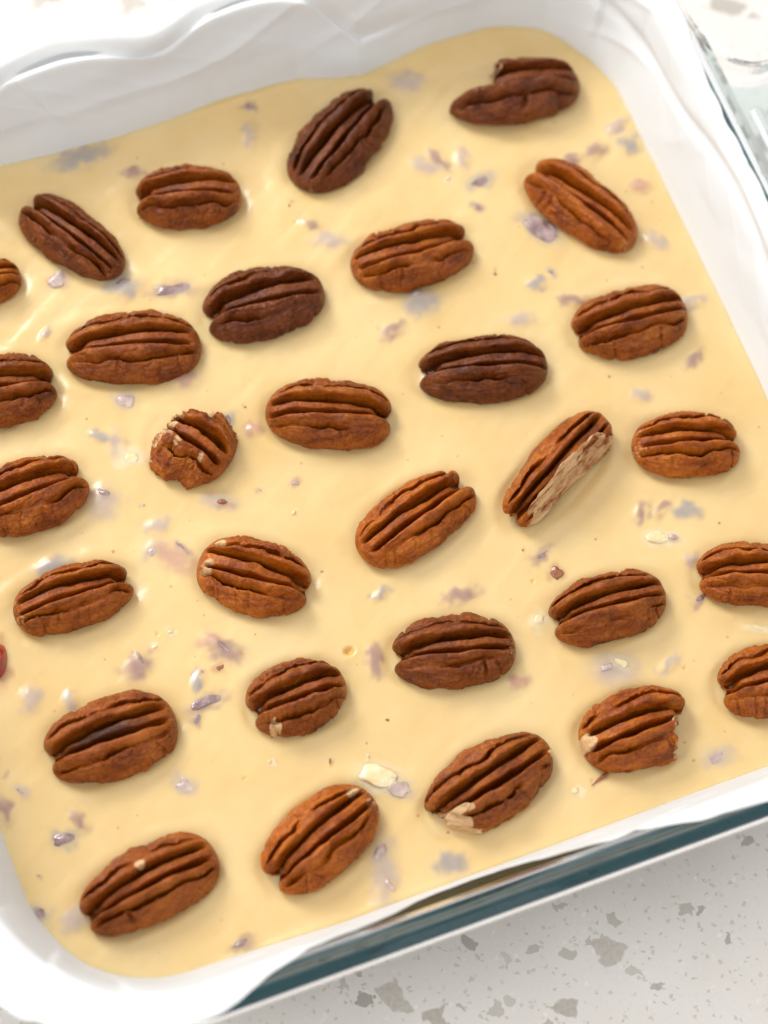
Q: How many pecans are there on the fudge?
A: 30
